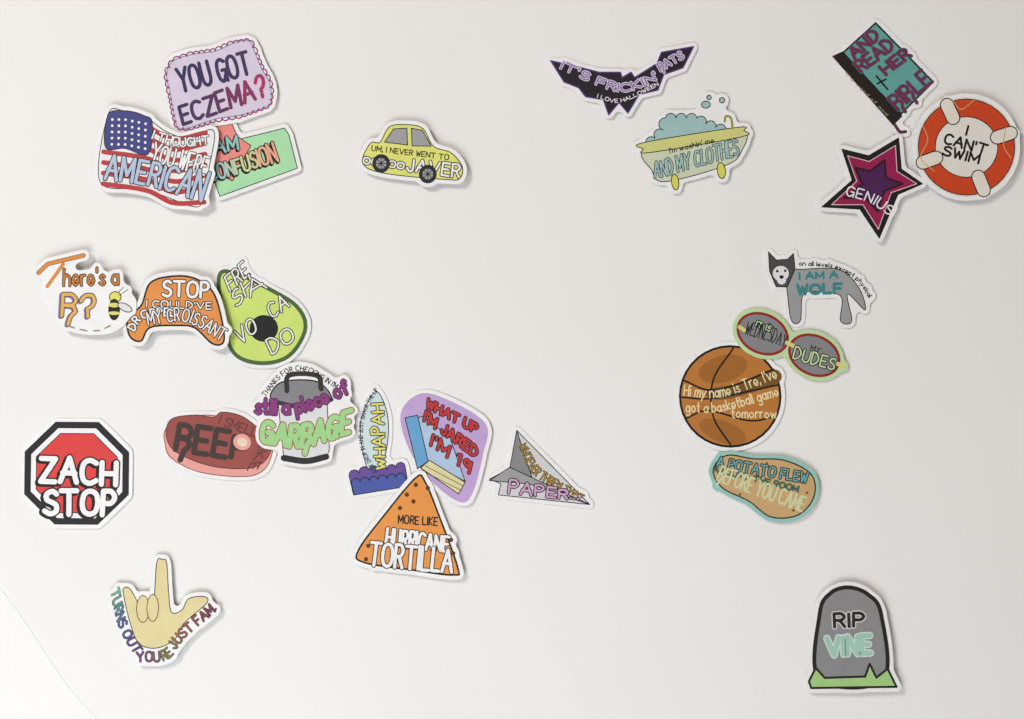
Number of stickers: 25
